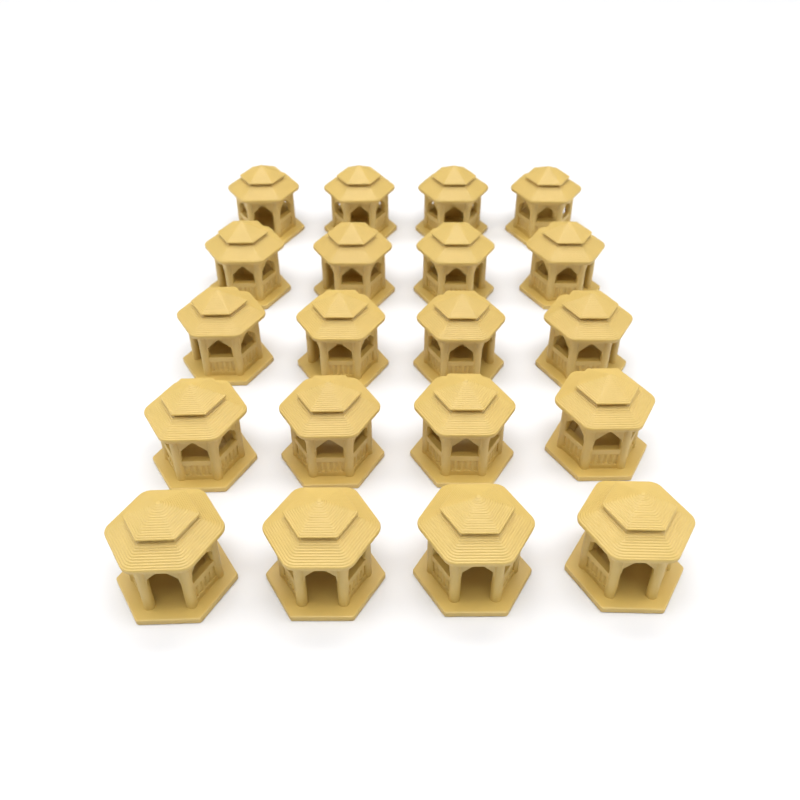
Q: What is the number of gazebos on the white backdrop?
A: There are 20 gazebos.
